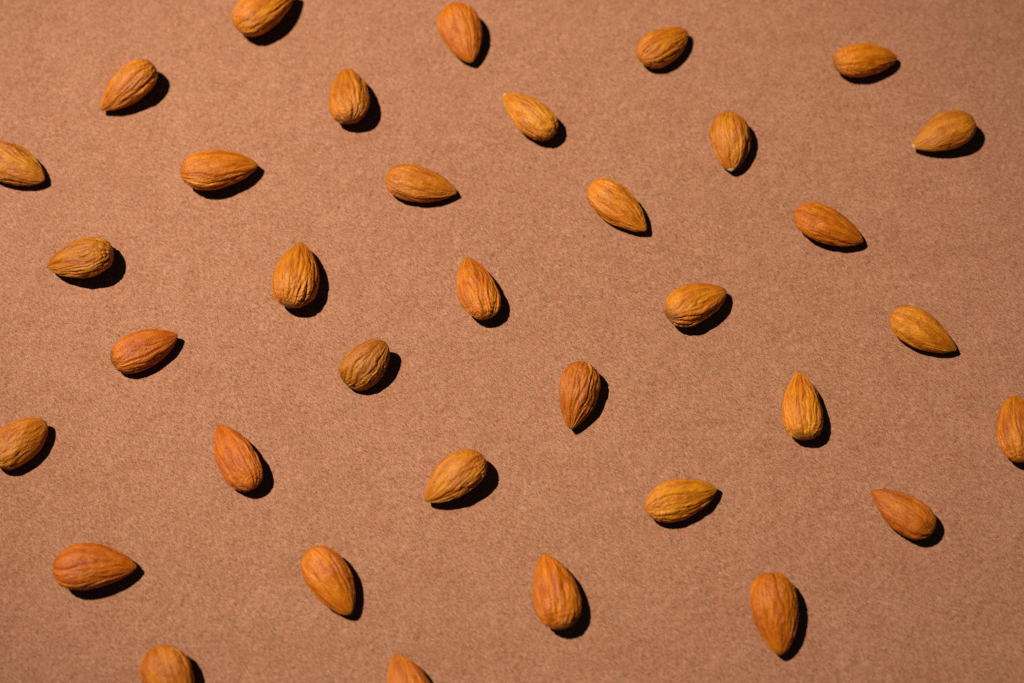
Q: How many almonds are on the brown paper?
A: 35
